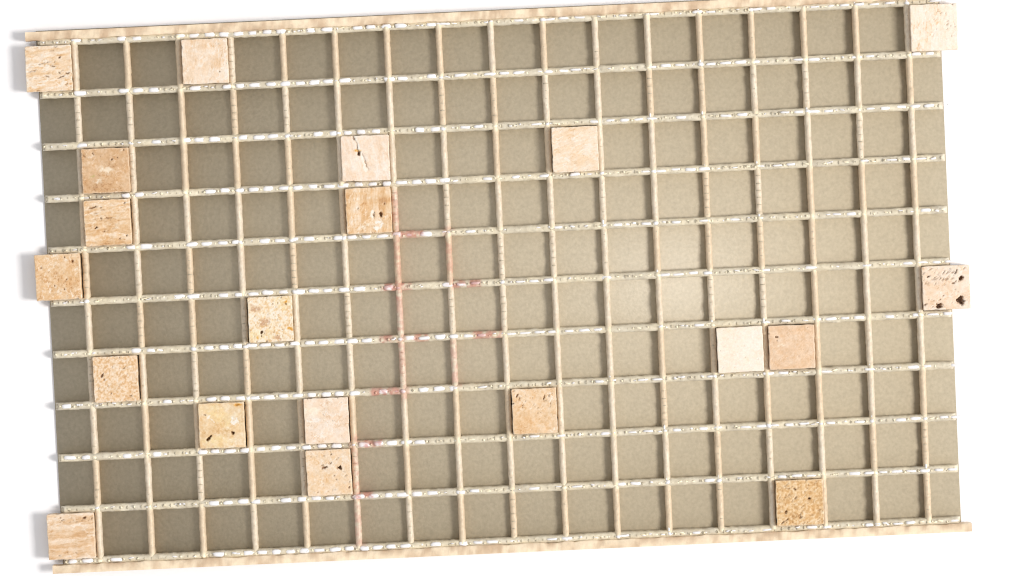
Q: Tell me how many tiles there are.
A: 20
